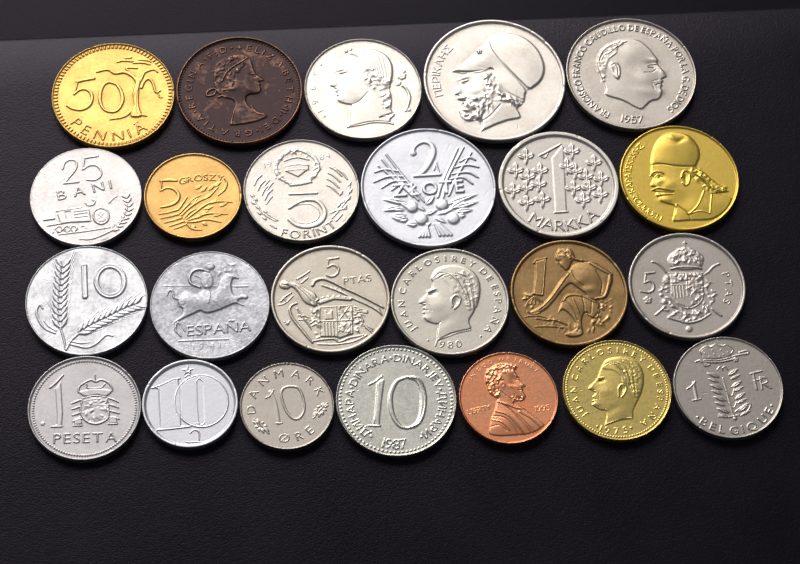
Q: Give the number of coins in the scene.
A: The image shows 24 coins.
